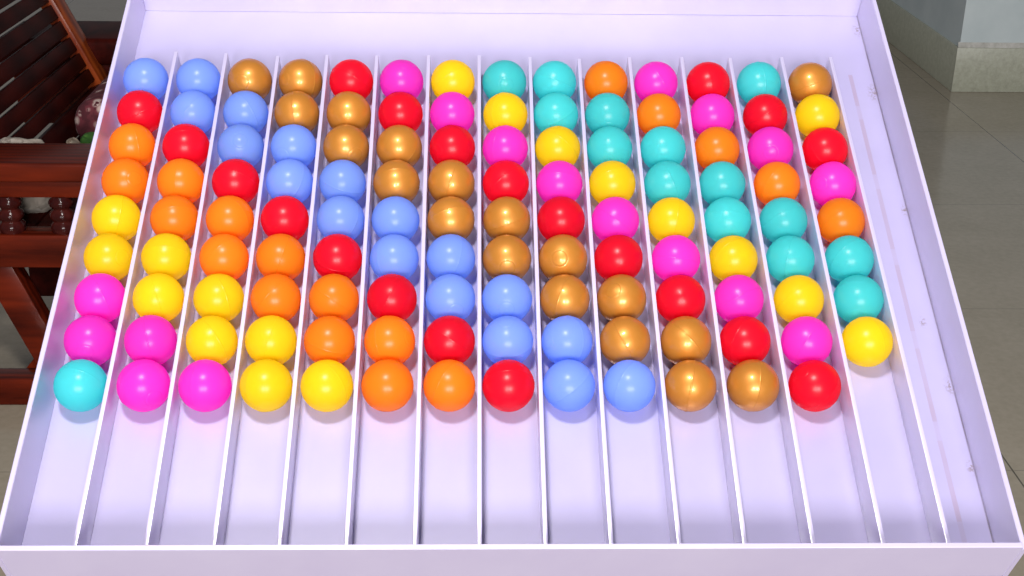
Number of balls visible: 125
